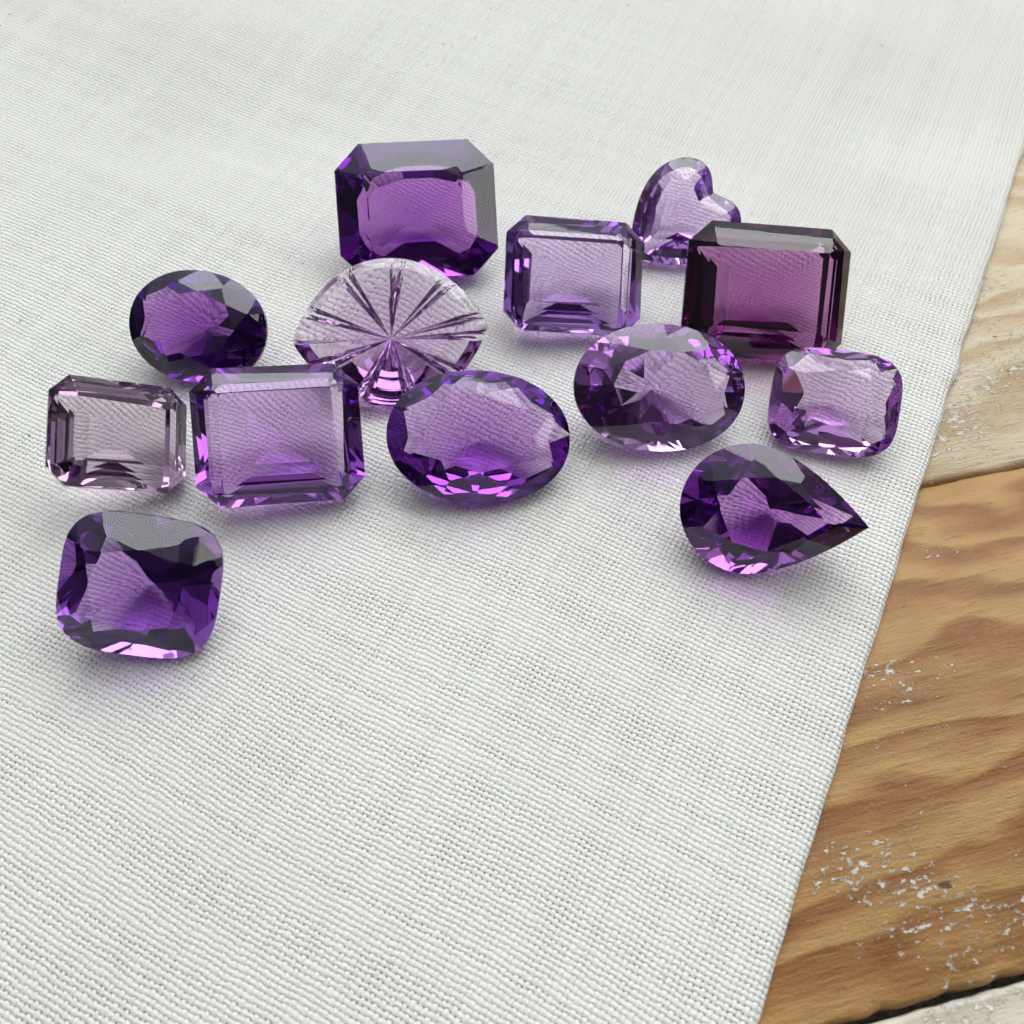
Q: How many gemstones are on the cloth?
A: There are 13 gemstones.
